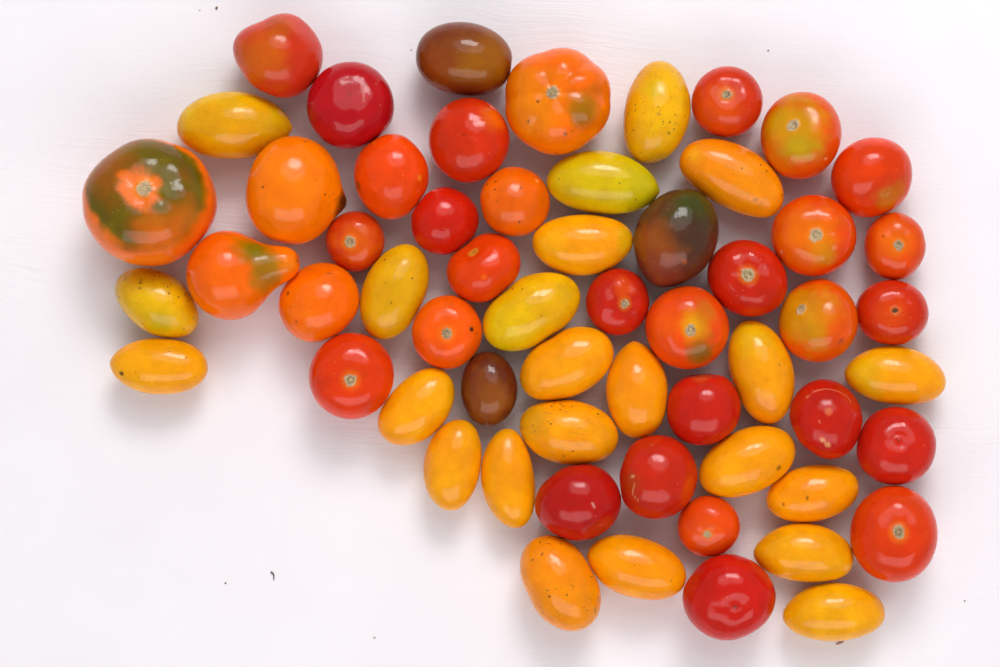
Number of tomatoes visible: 59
